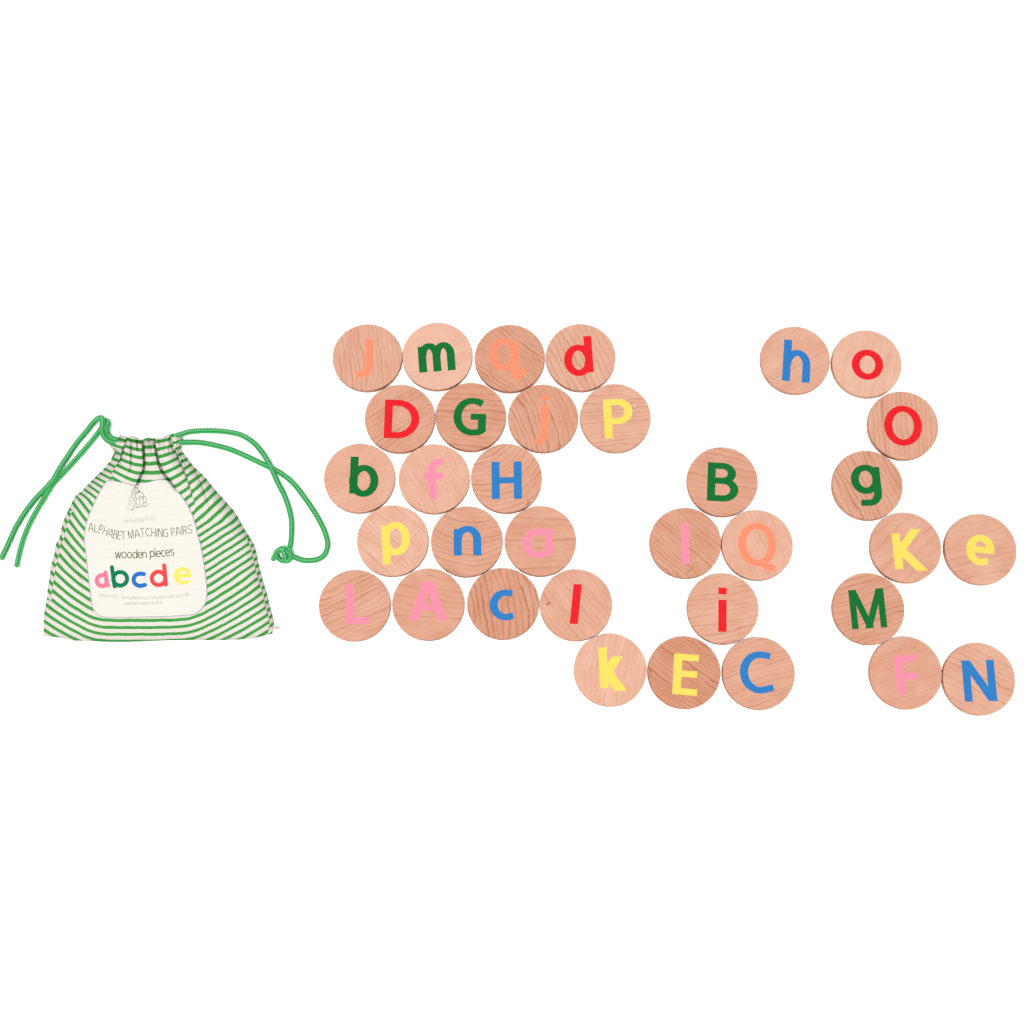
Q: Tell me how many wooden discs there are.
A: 34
